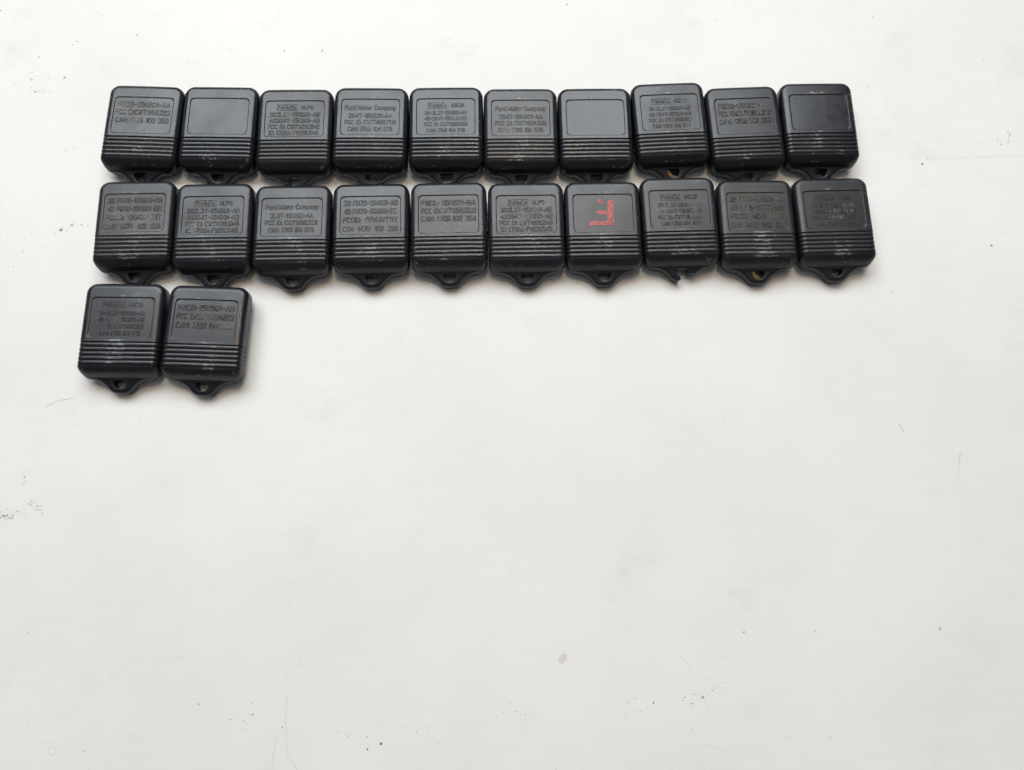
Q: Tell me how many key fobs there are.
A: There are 22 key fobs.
